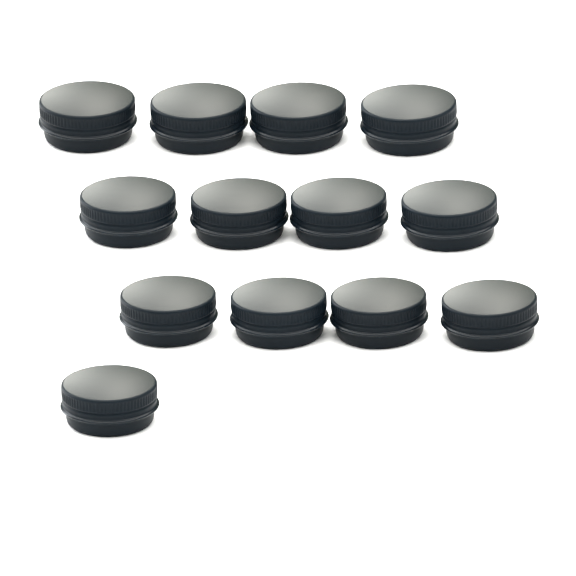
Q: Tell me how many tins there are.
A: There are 13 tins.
